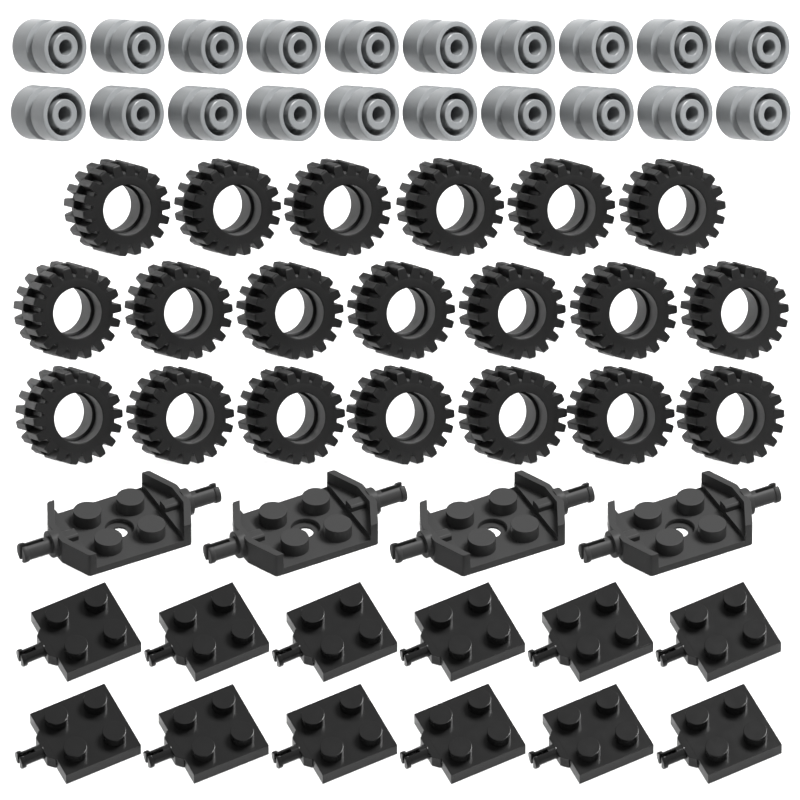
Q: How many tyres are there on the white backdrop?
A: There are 20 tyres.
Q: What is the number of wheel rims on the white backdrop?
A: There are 20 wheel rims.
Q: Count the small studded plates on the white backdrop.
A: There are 12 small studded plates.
